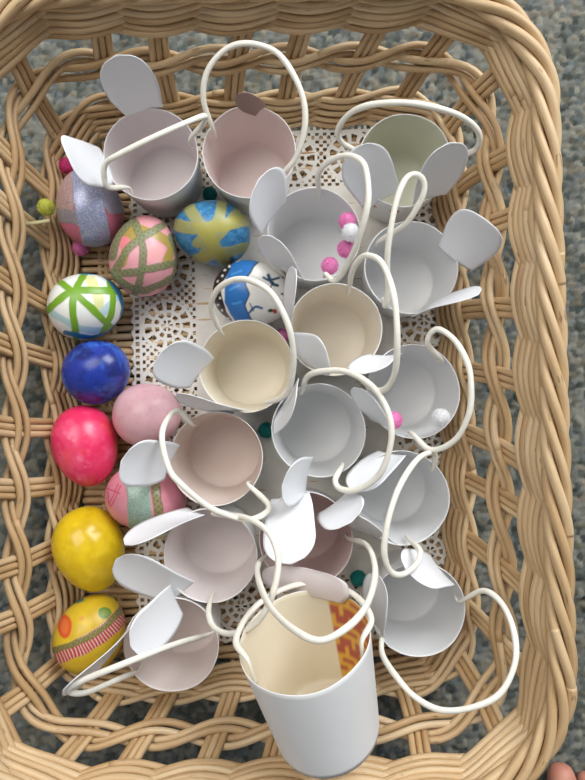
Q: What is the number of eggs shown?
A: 11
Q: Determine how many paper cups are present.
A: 16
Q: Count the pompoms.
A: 13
